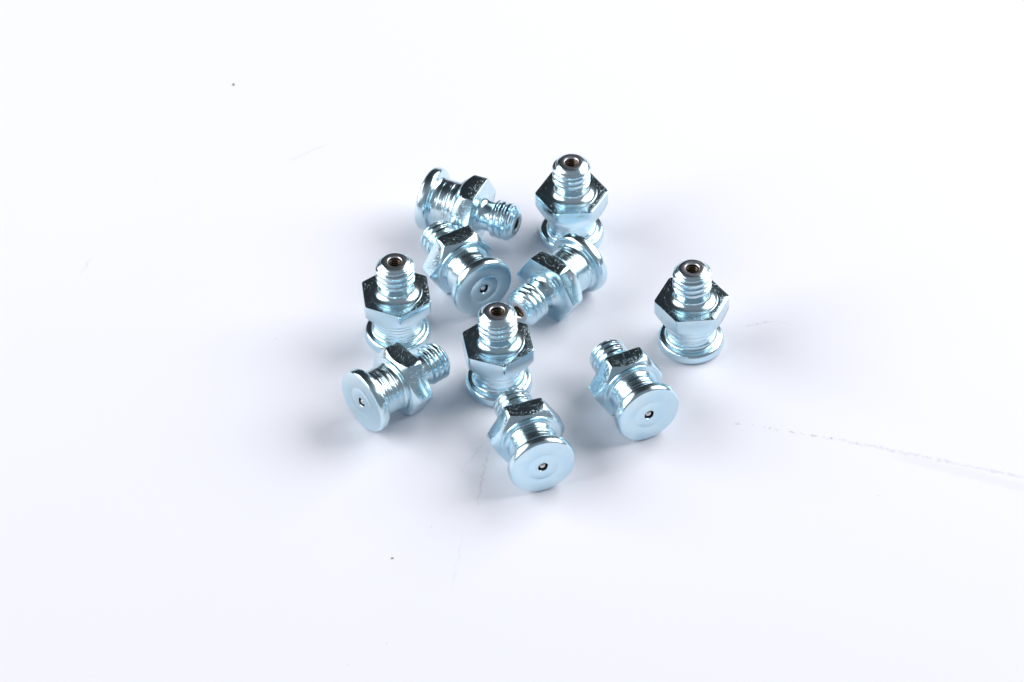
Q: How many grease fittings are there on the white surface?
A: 10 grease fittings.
